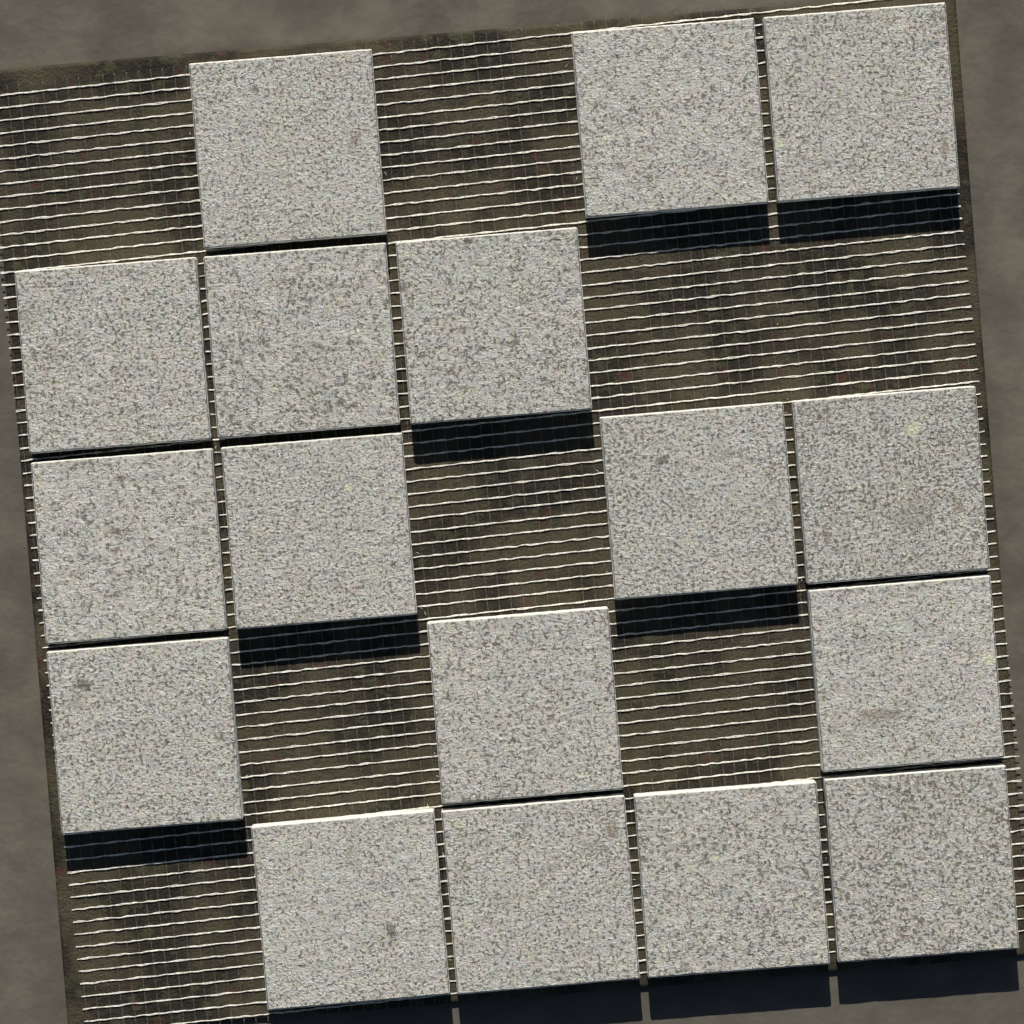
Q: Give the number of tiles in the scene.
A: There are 17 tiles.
